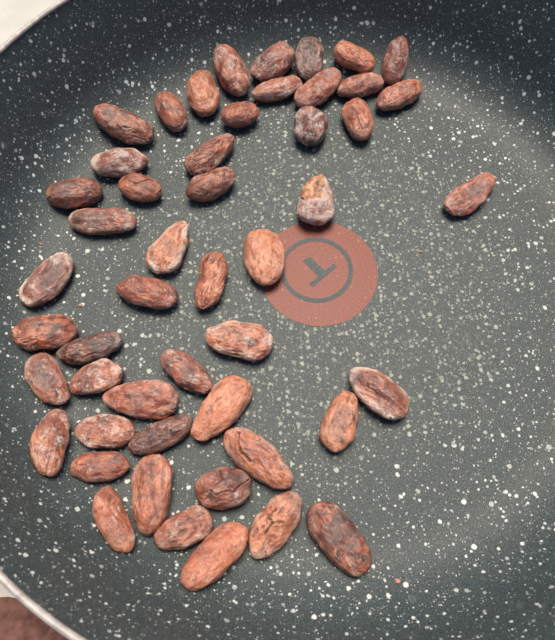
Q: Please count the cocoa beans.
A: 50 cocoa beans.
